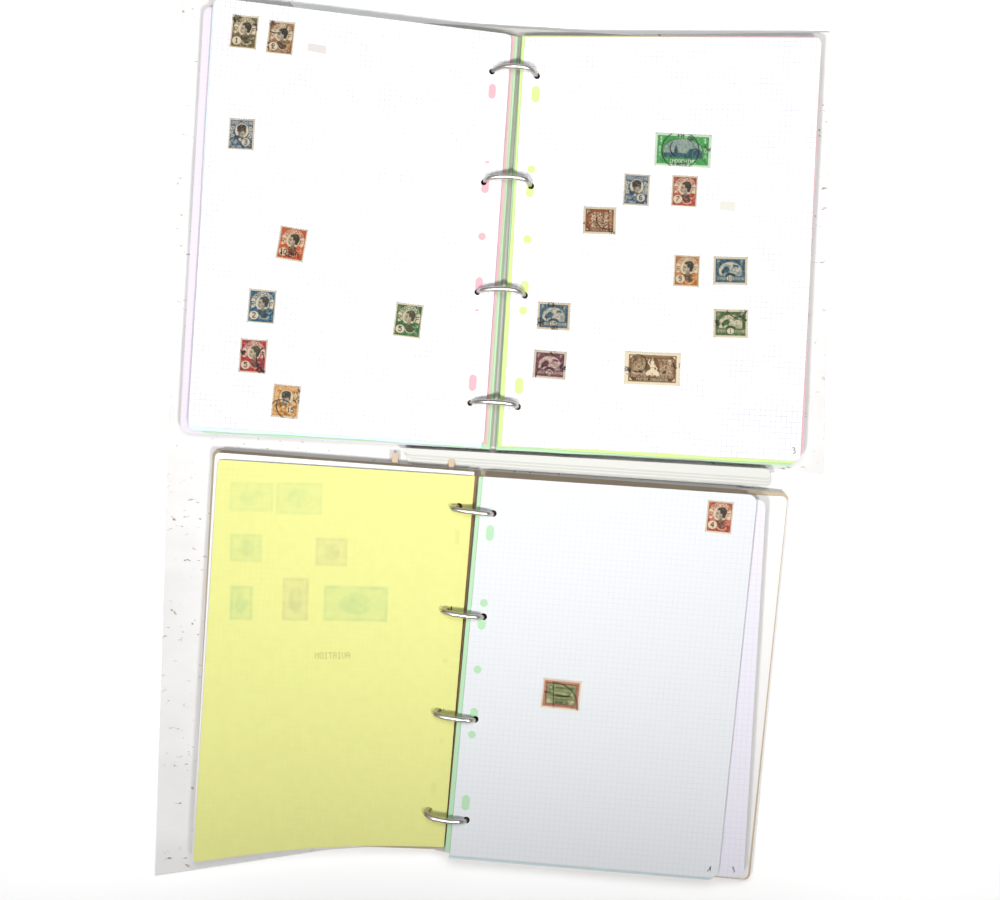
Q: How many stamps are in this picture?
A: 20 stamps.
